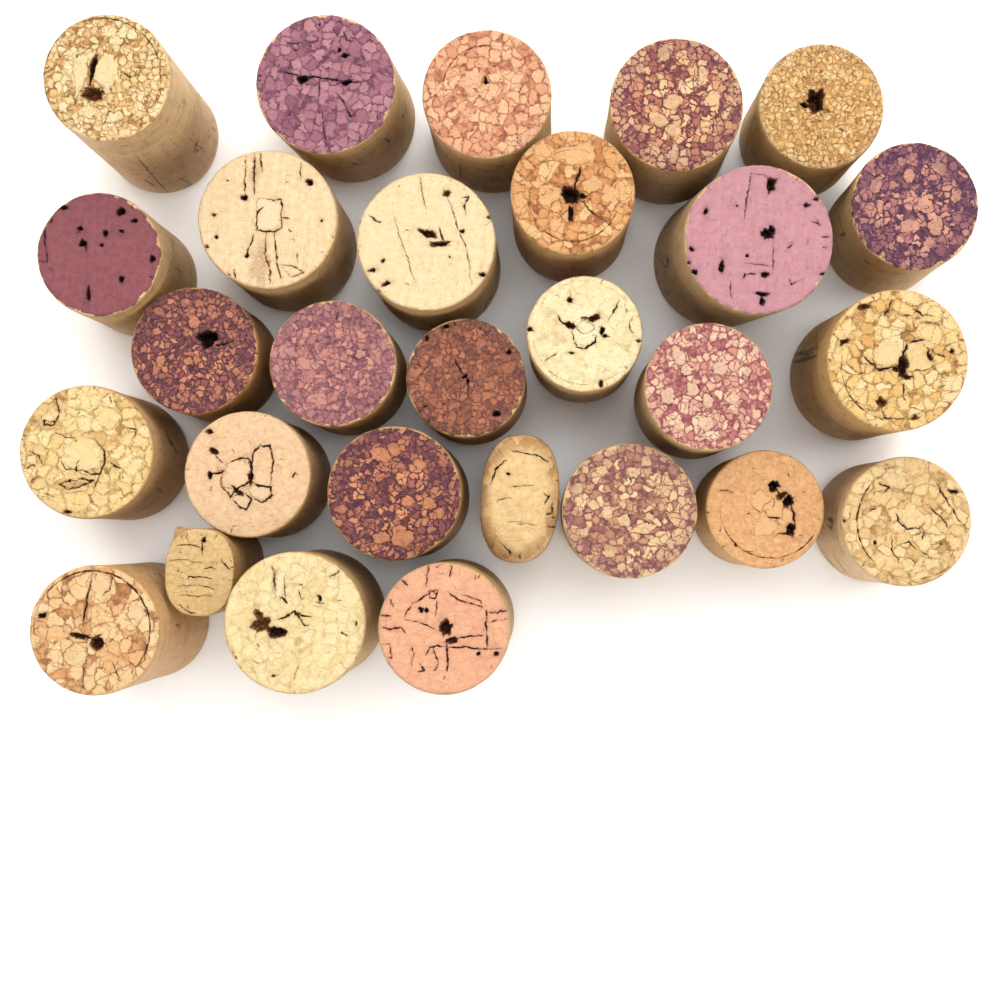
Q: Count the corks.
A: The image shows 28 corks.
